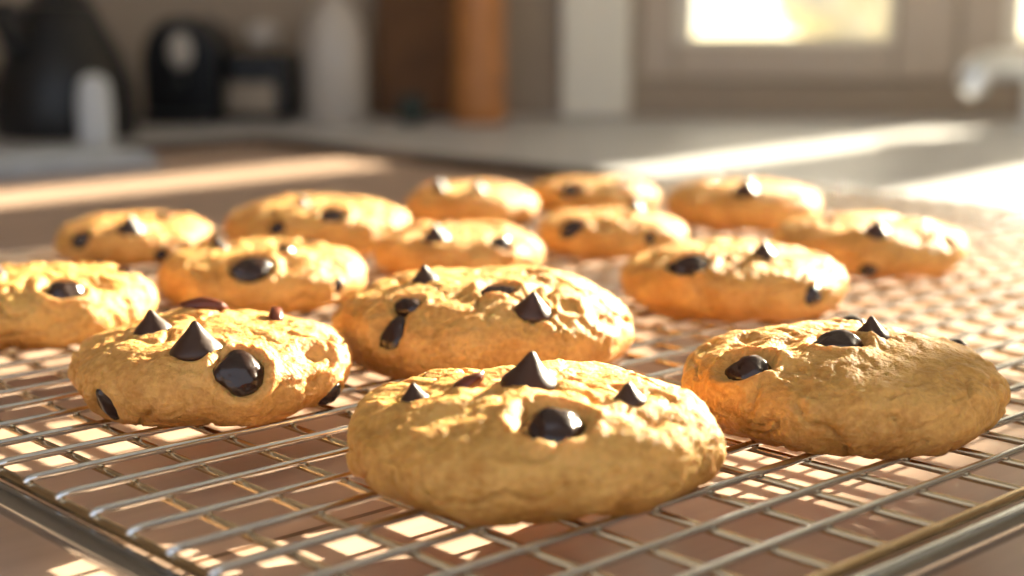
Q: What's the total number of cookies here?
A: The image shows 15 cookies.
